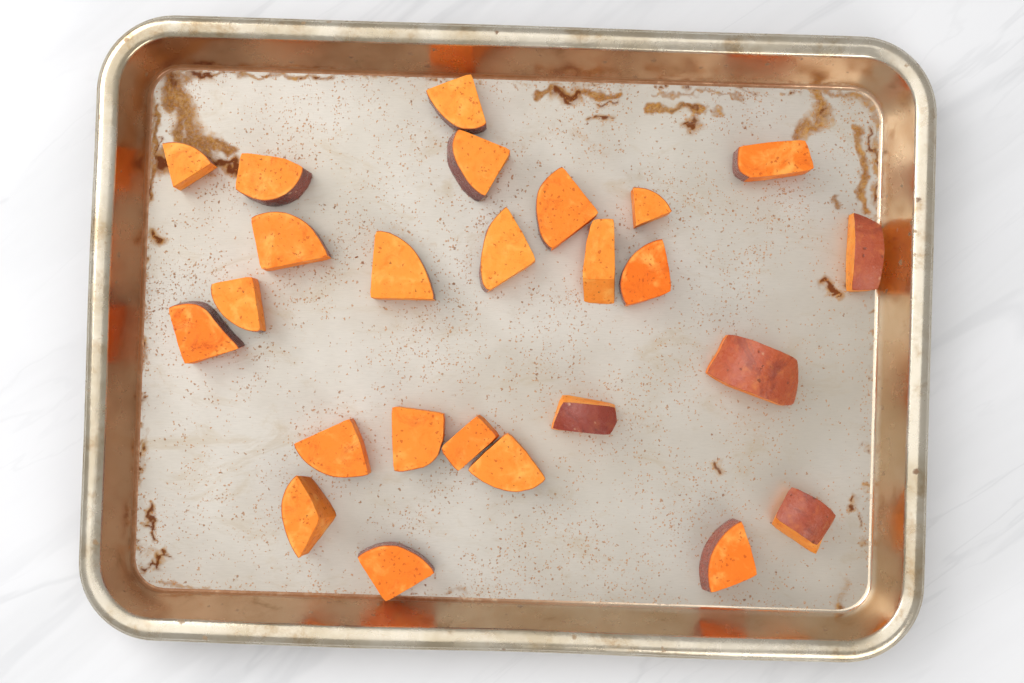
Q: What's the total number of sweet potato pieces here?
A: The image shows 25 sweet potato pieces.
